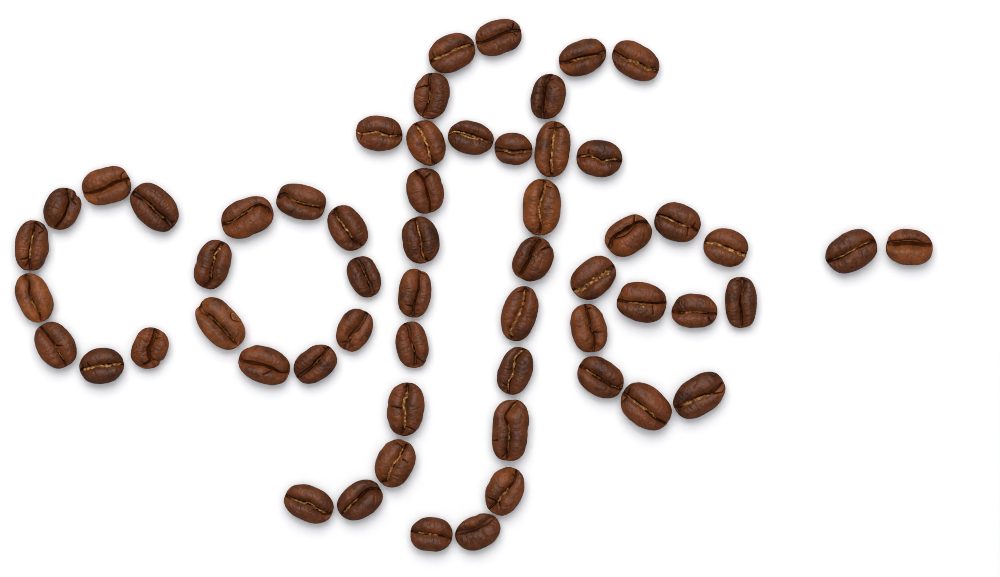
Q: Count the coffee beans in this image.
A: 58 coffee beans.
